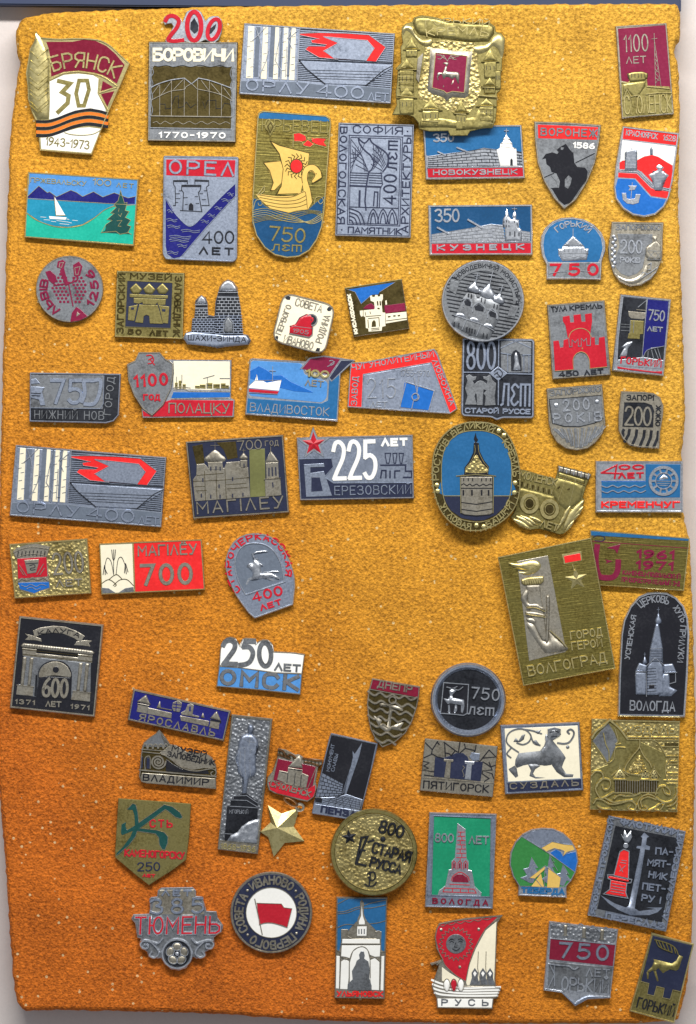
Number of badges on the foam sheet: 65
